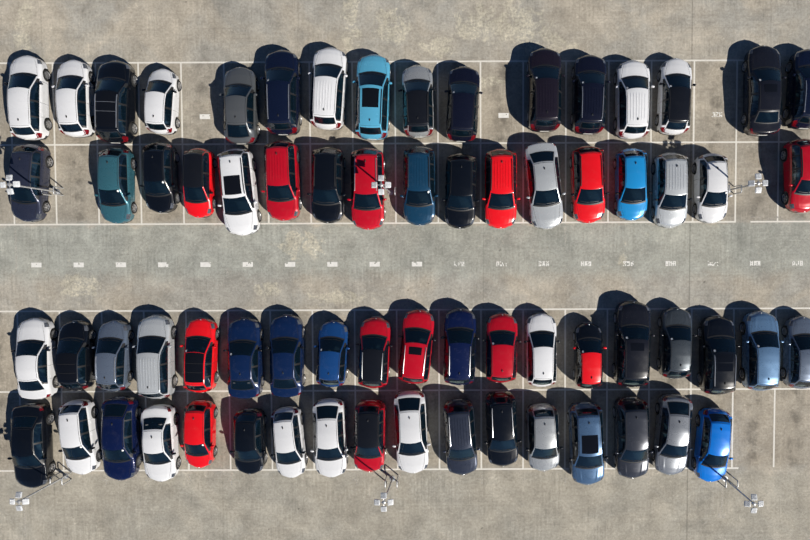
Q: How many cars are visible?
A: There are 69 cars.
